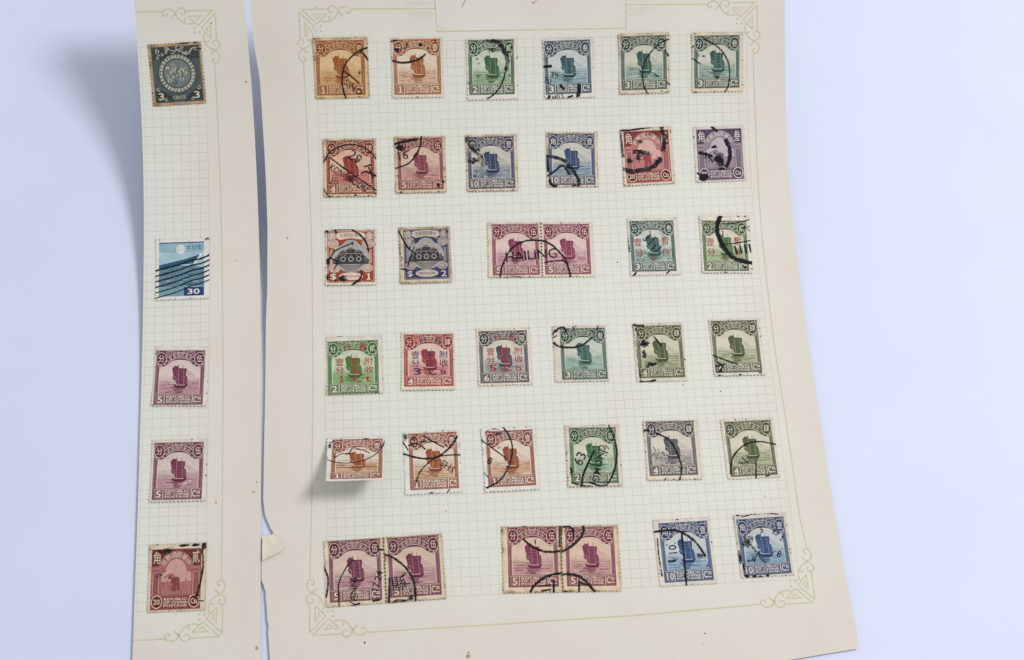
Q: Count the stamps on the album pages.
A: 41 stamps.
